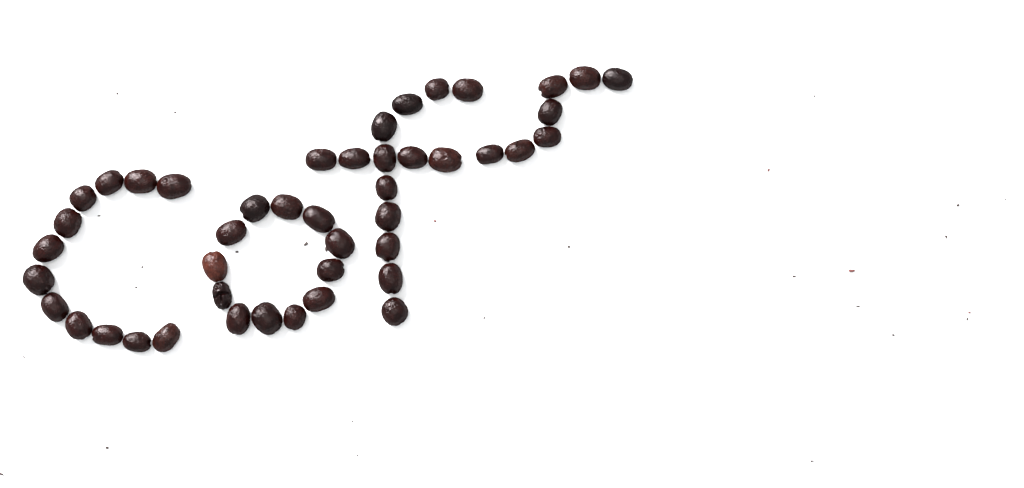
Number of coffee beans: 45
